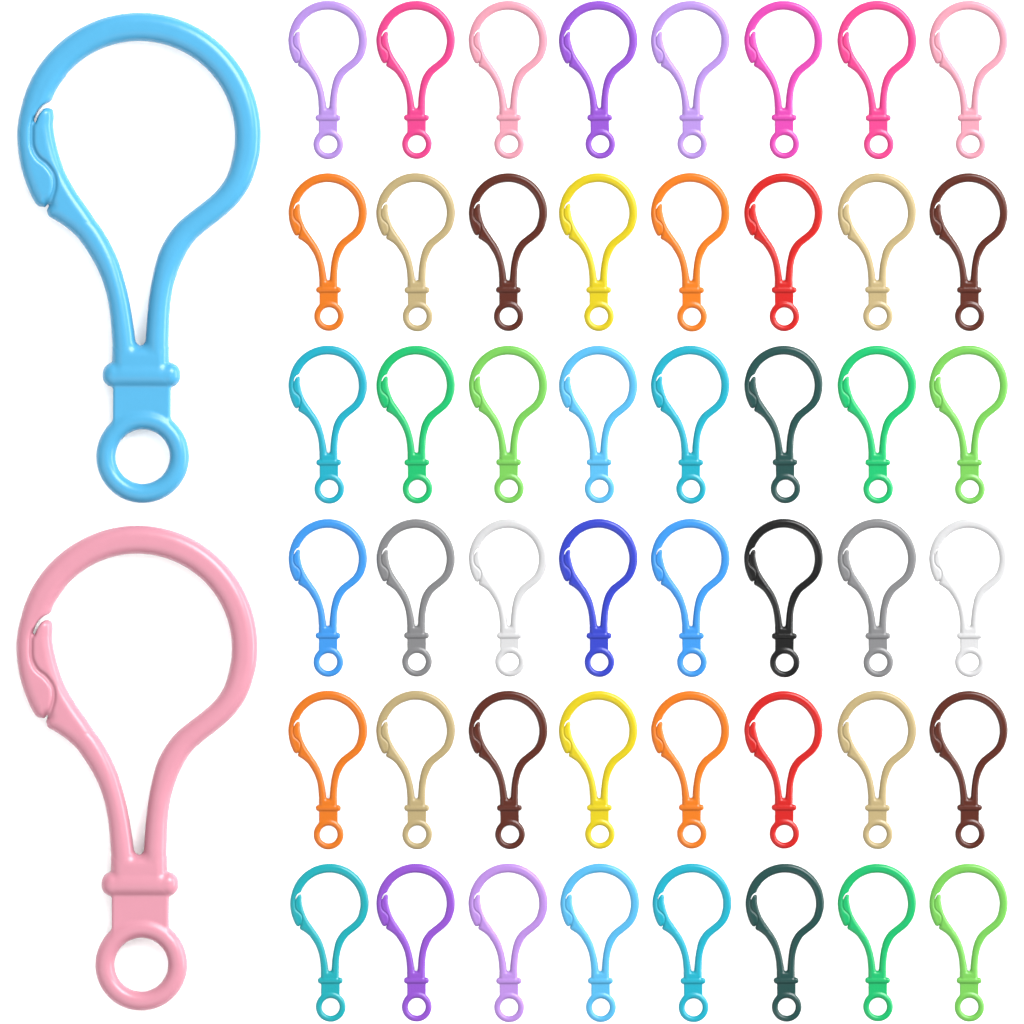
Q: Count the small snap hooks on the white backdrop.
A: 48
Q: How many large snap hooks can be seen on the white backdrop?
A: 2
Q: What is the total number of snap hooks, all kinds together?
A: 50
